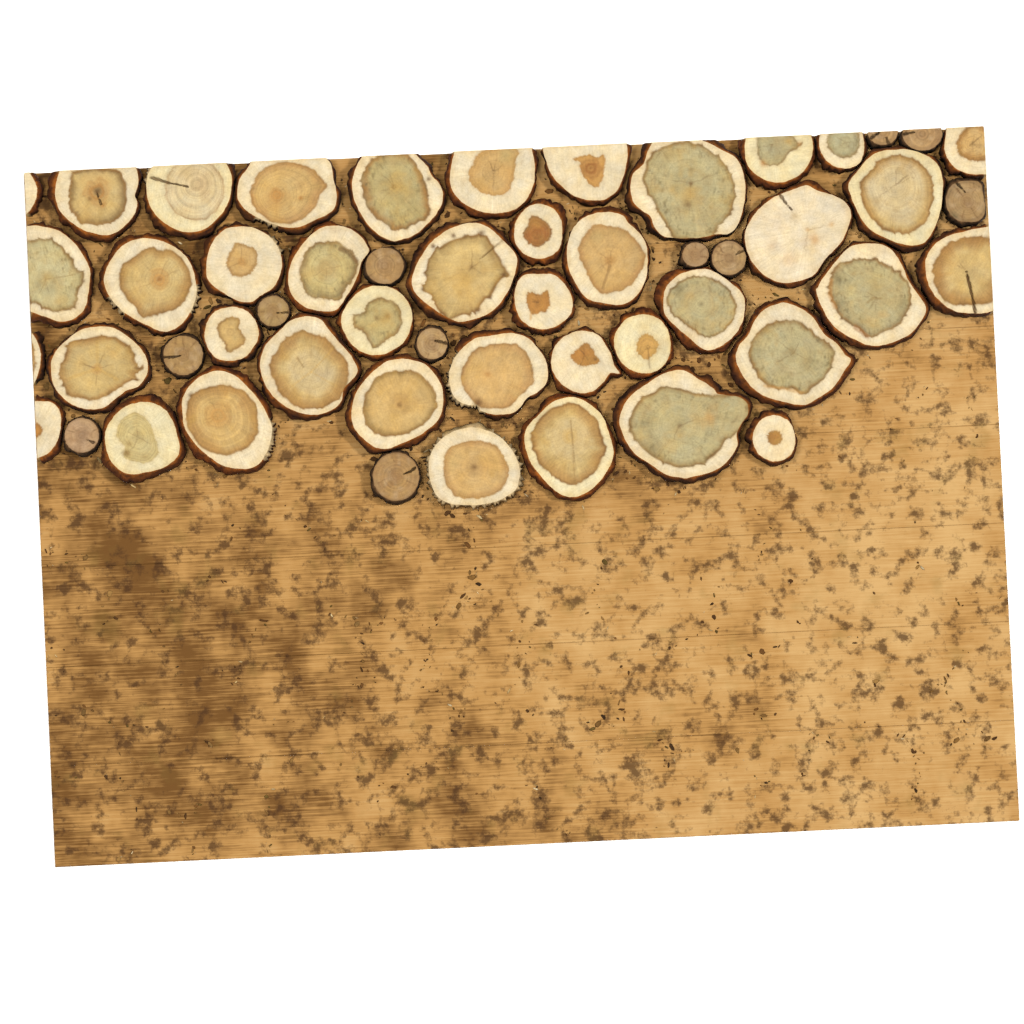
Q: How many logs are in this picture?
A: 52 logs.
